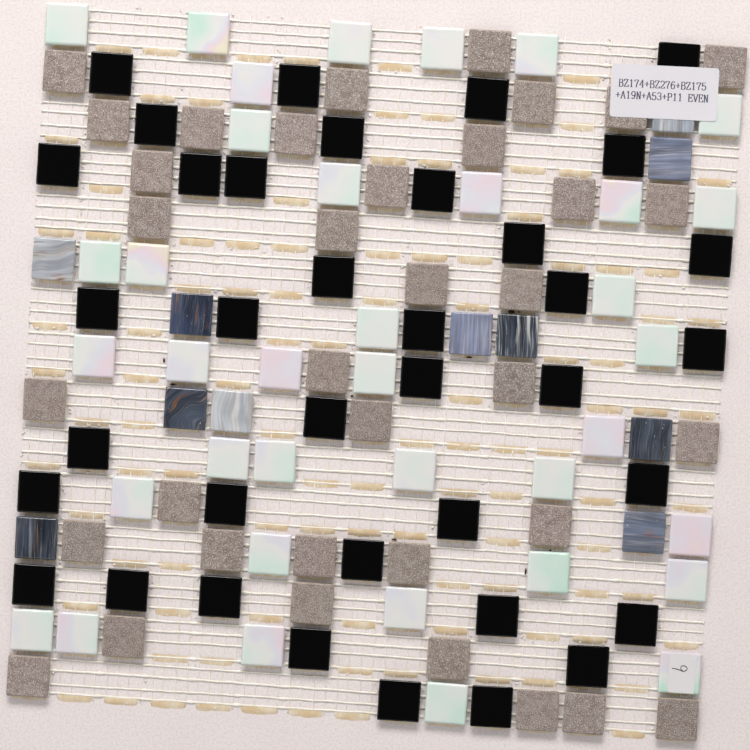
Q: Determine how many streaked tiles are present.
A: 11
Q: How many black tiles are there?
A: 37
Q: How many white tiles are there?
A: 37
